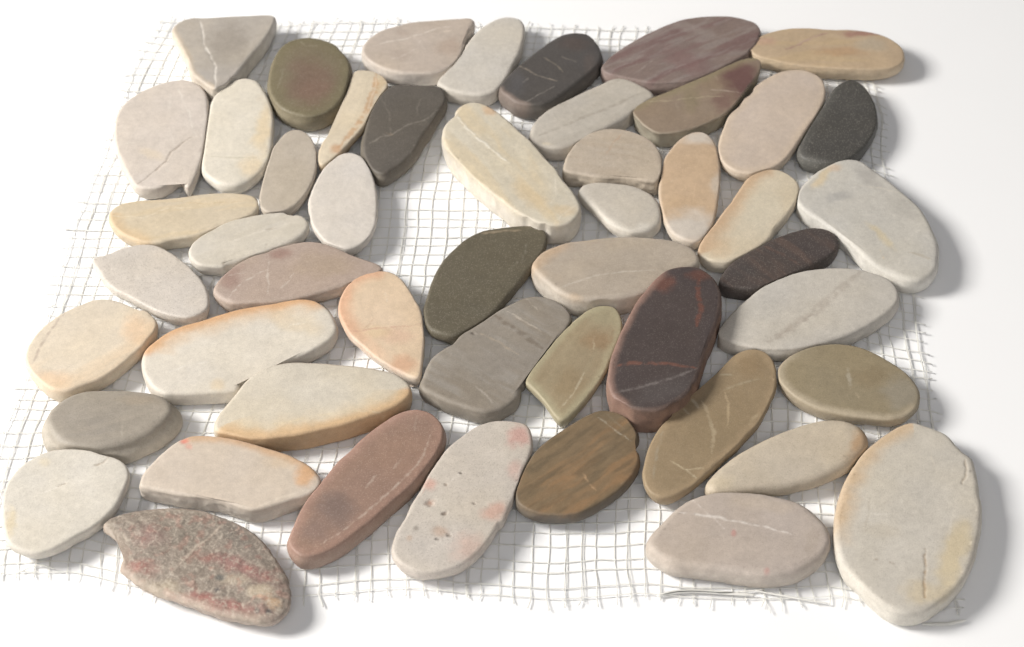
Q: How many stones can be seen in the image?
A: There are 50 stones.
